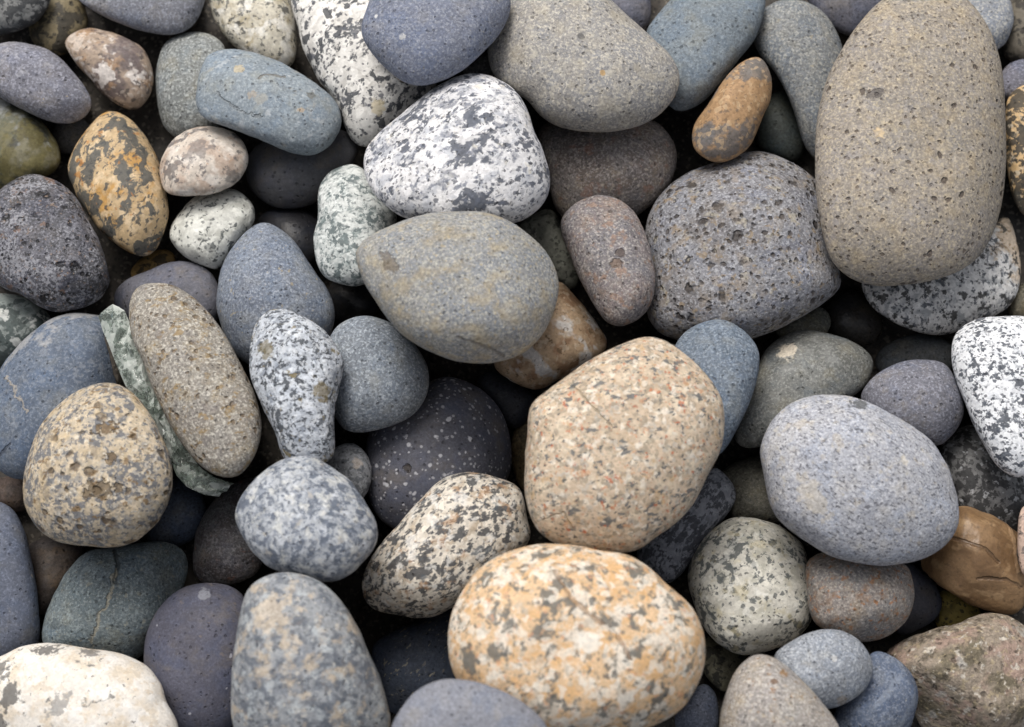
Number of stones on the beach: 93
